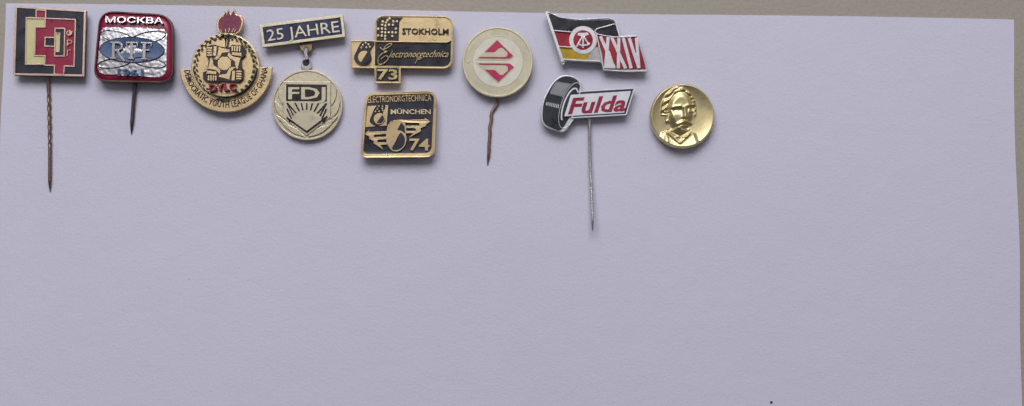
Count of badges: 10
